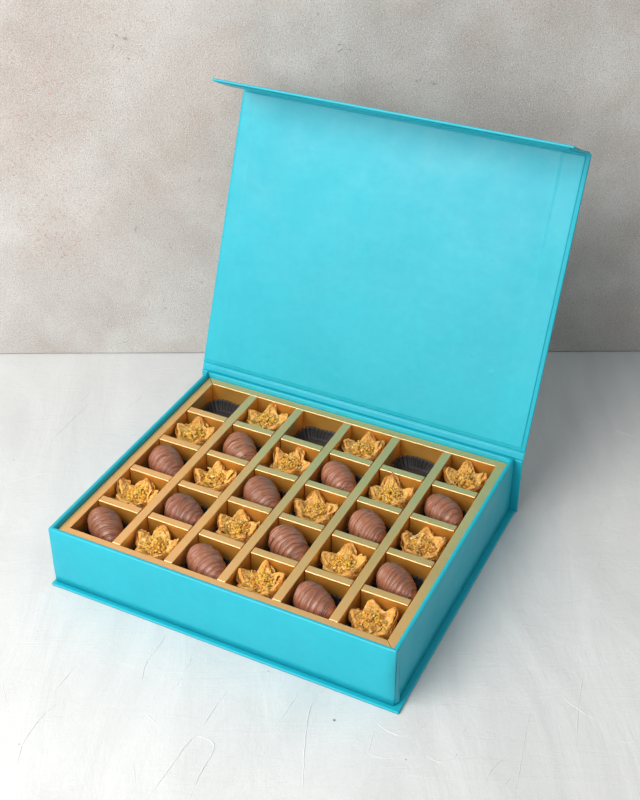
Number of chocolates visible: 12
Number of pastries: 15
